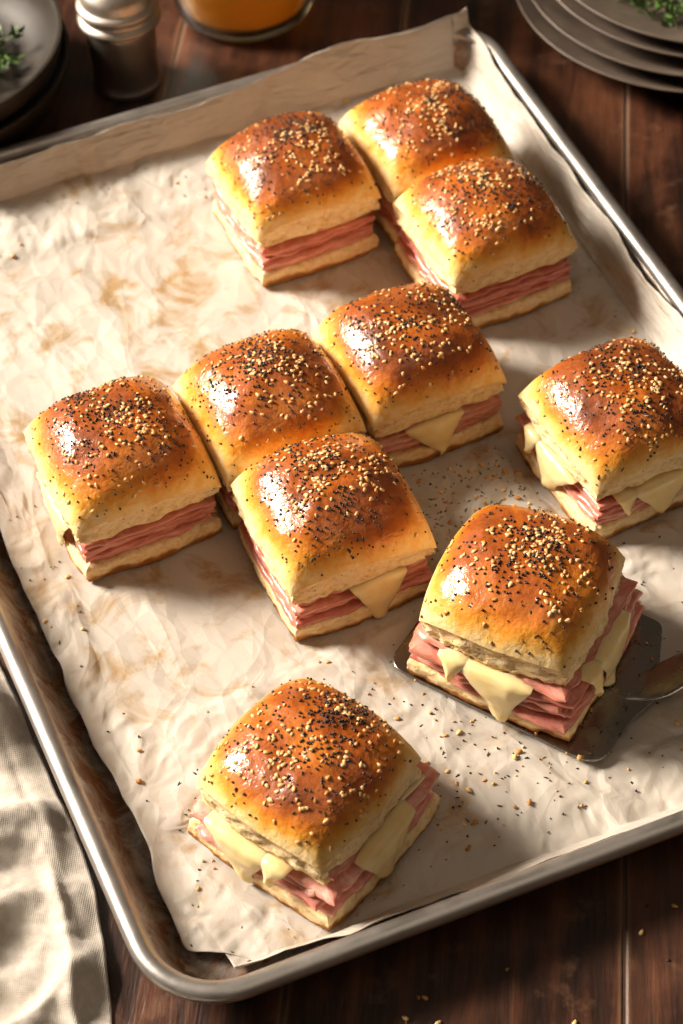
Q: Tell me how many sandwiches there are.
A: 10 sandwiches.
